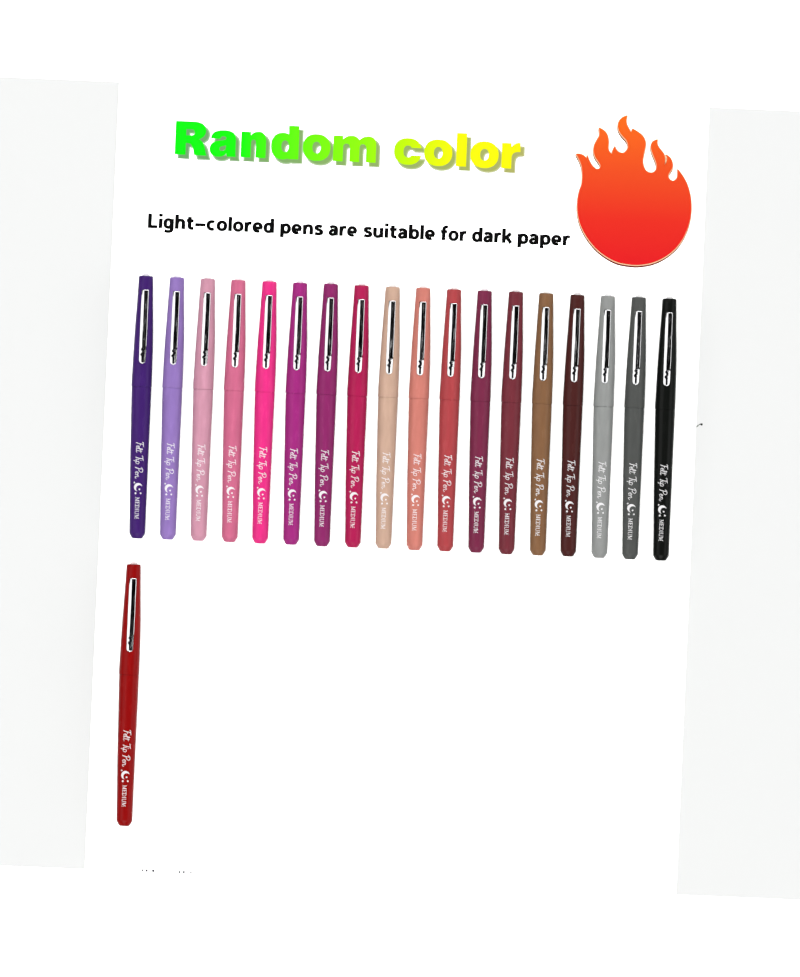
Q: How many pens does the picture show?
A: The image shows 19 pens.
